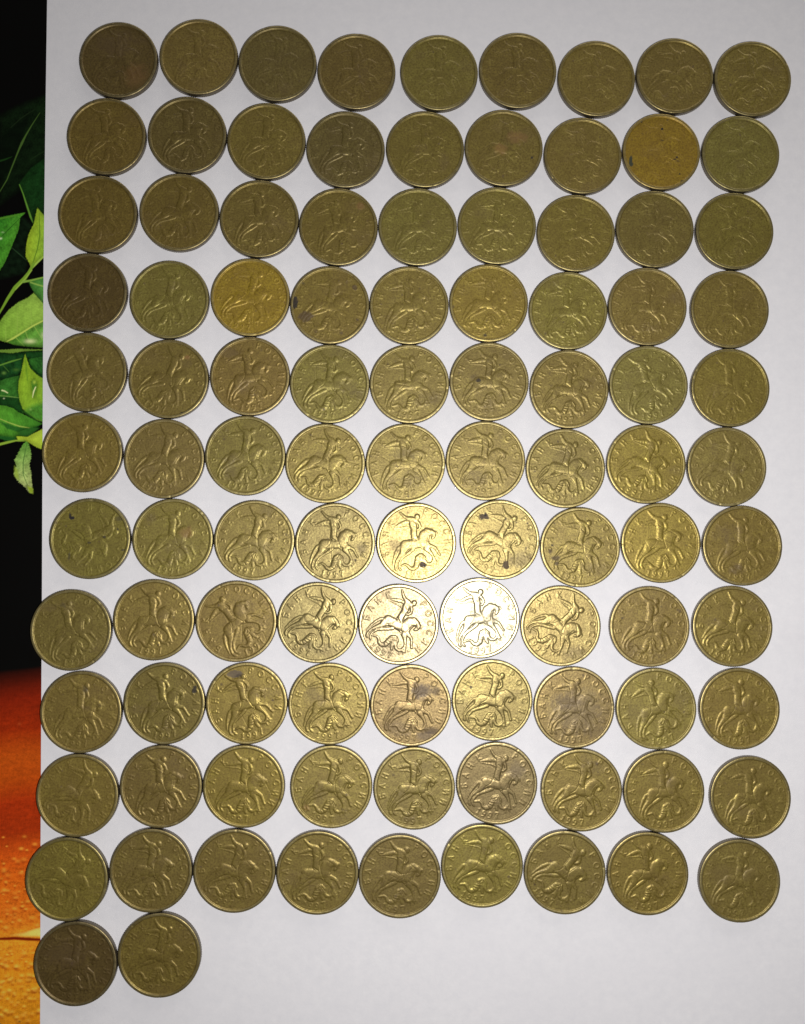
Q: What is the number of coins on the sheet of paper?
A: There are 101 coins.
